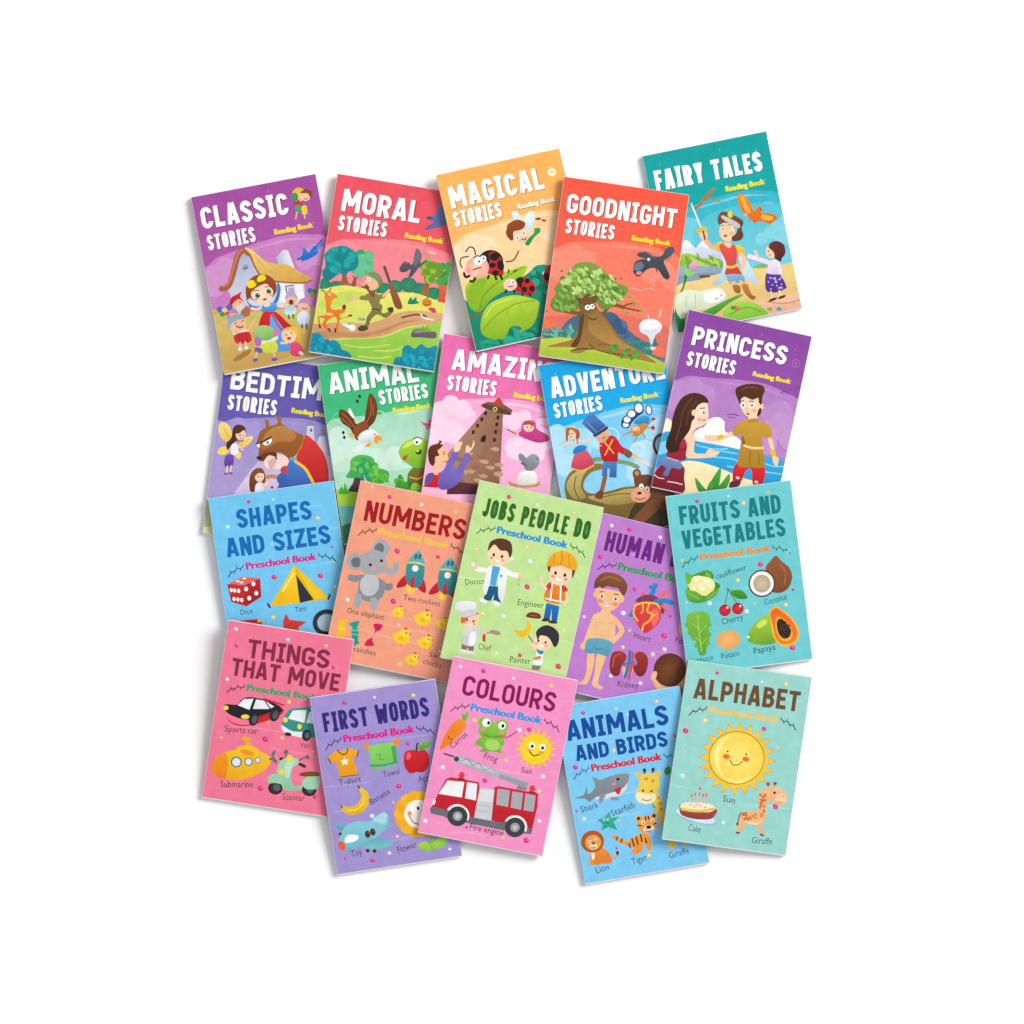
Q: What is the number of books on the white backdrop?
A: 20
